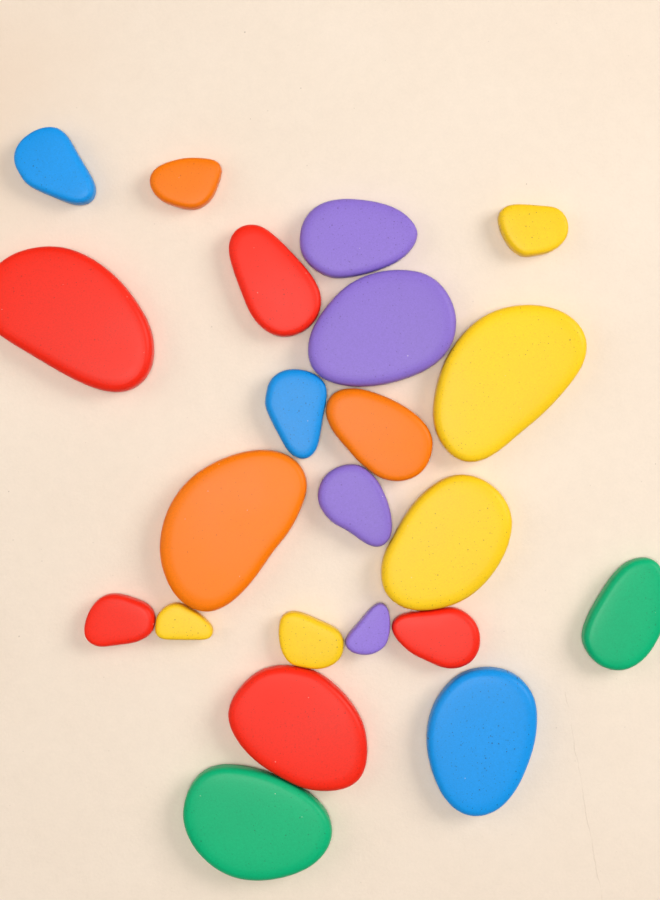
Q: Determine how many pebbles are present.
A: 22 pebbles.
